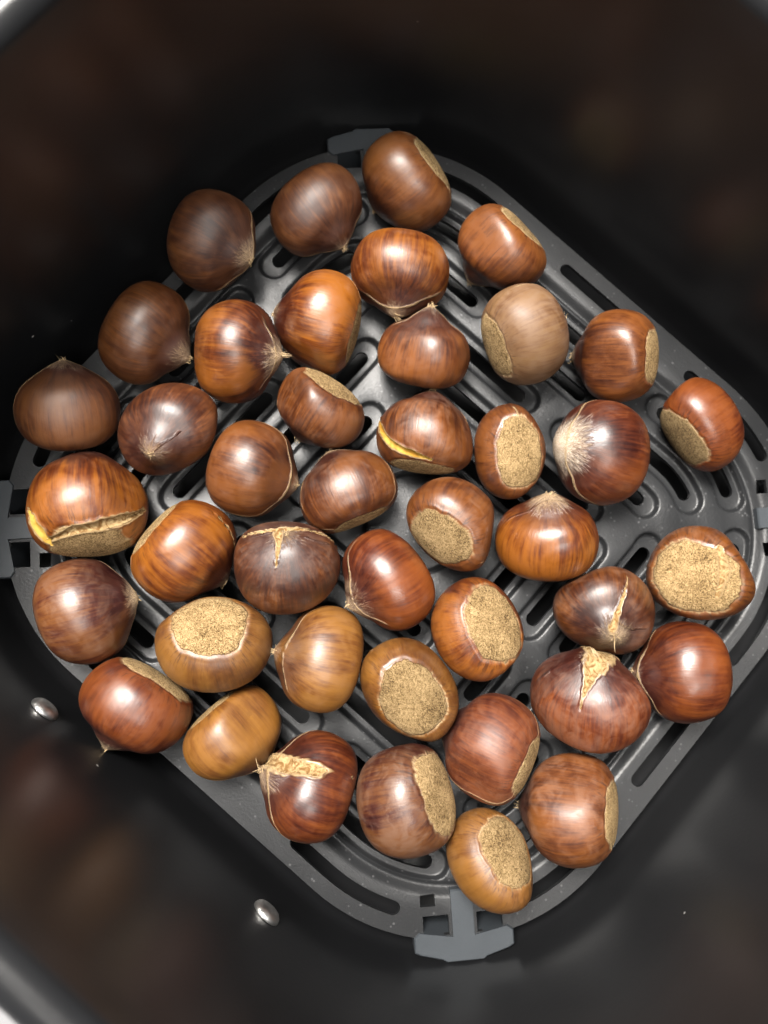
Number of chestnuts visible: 42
